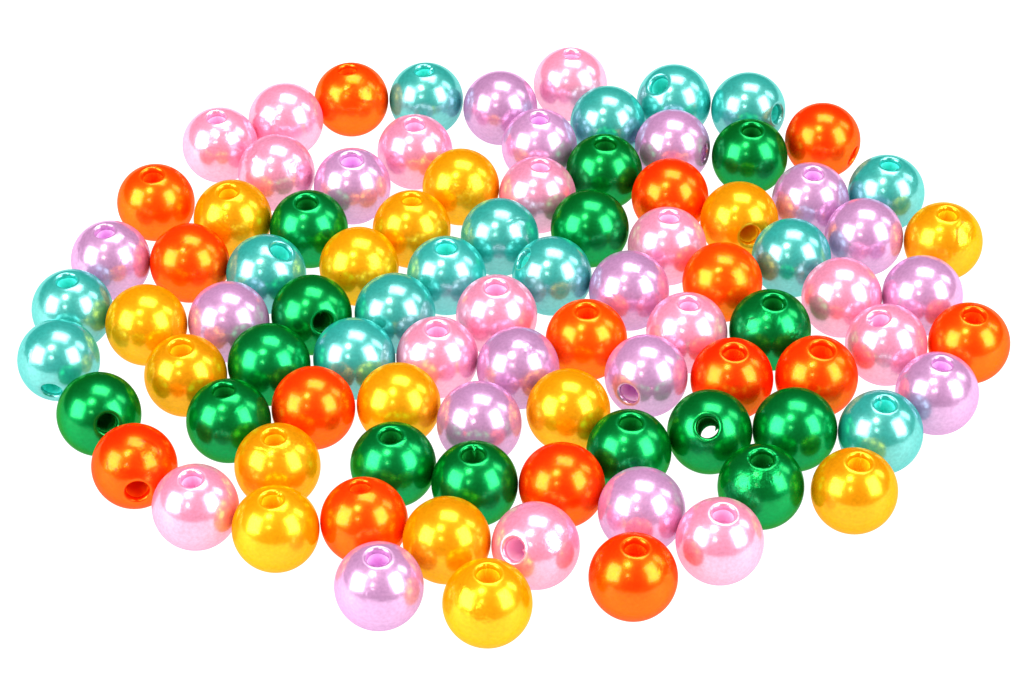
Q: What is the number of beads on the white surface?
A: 91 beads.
